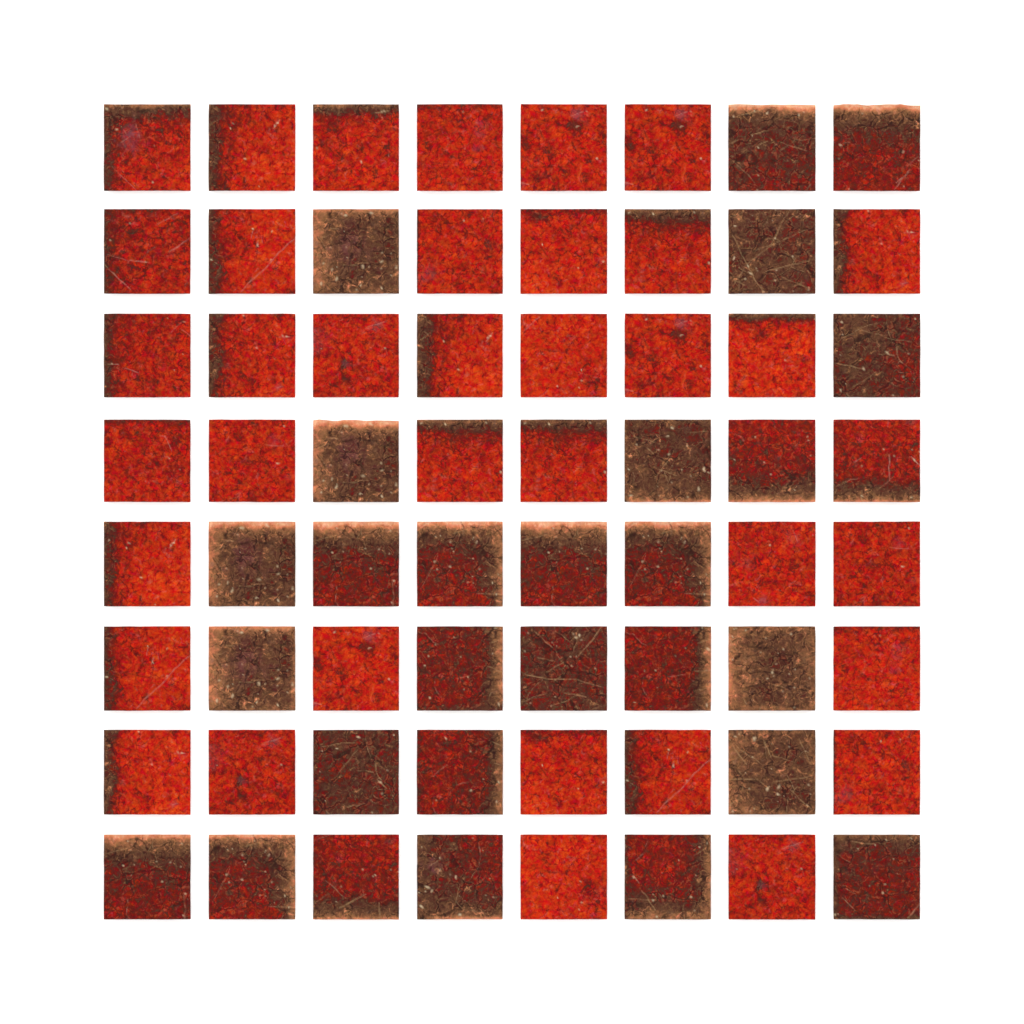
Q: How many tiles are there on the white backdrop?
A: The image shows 64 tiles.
